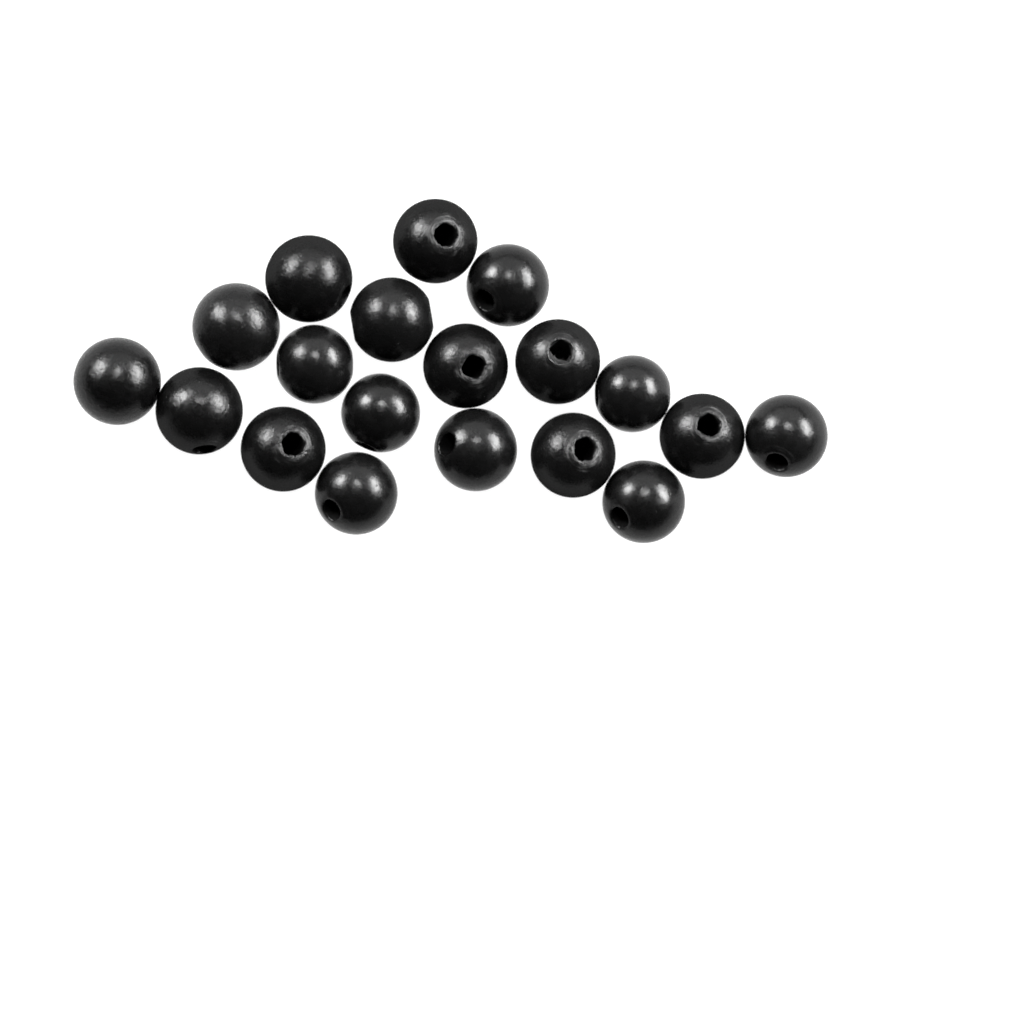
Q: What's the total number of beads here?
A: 19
